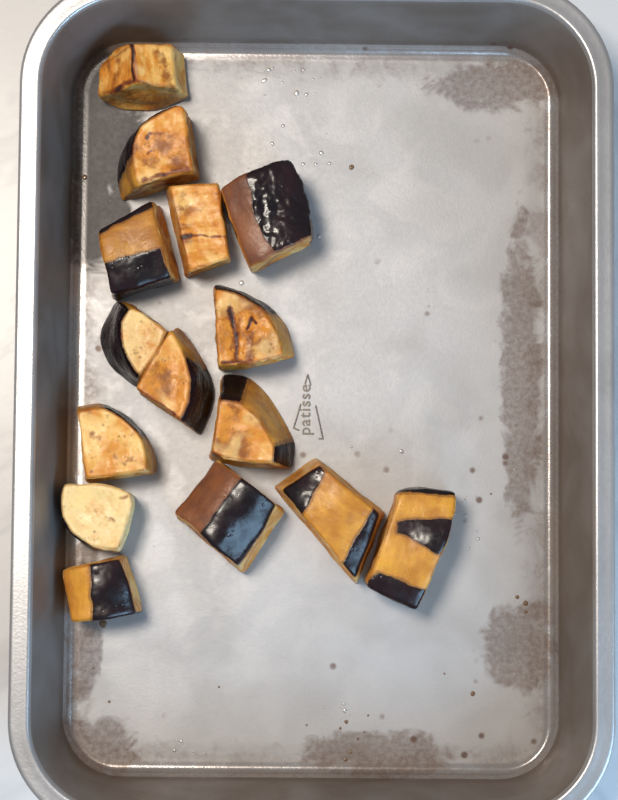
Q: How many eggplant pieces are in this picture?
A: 15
